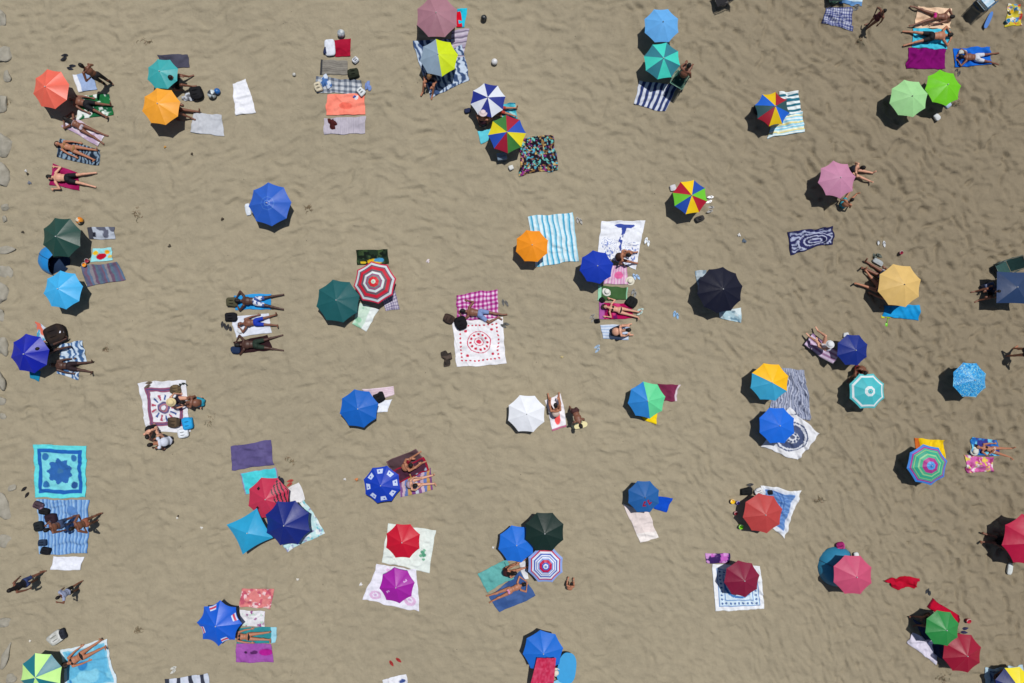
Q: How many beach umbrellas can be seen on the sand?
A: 54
